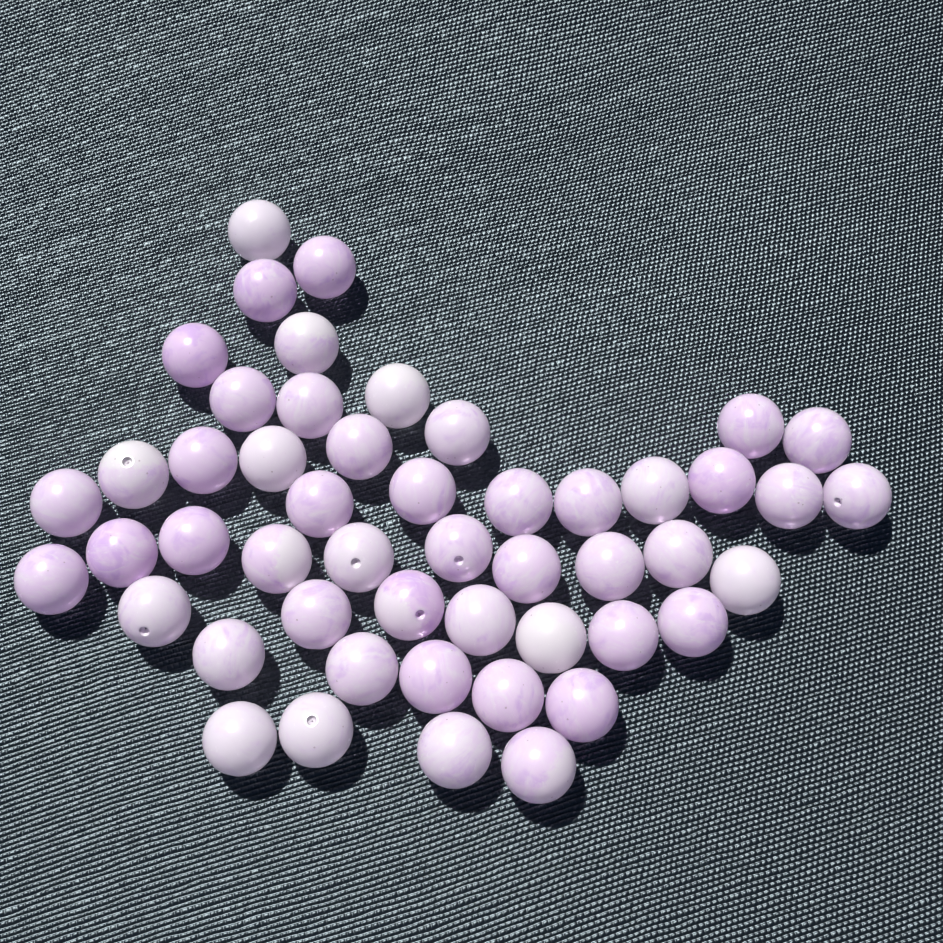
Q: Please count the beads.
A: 50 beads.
